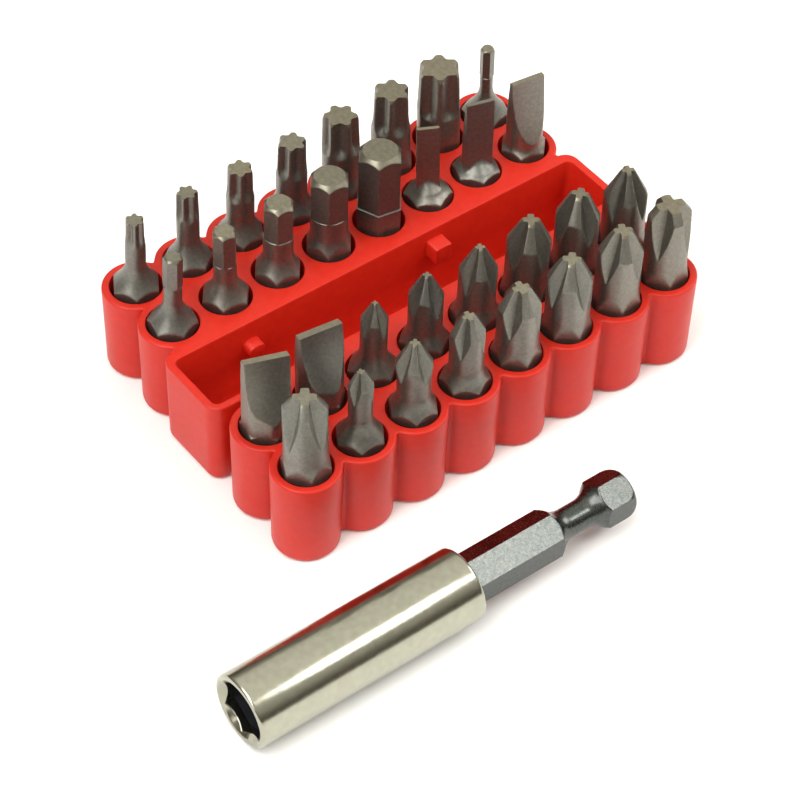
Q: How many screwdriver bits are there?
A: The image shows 32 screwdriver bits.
